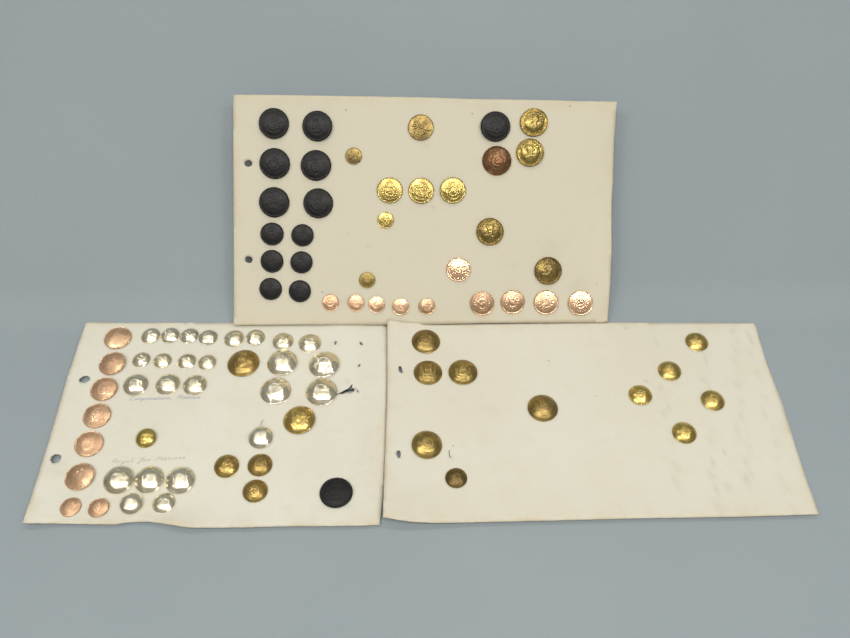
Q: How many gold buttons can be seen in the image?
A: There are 28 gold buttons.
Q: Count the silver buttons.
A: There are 25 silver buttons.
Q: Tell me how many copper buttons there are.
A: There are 19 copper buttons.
